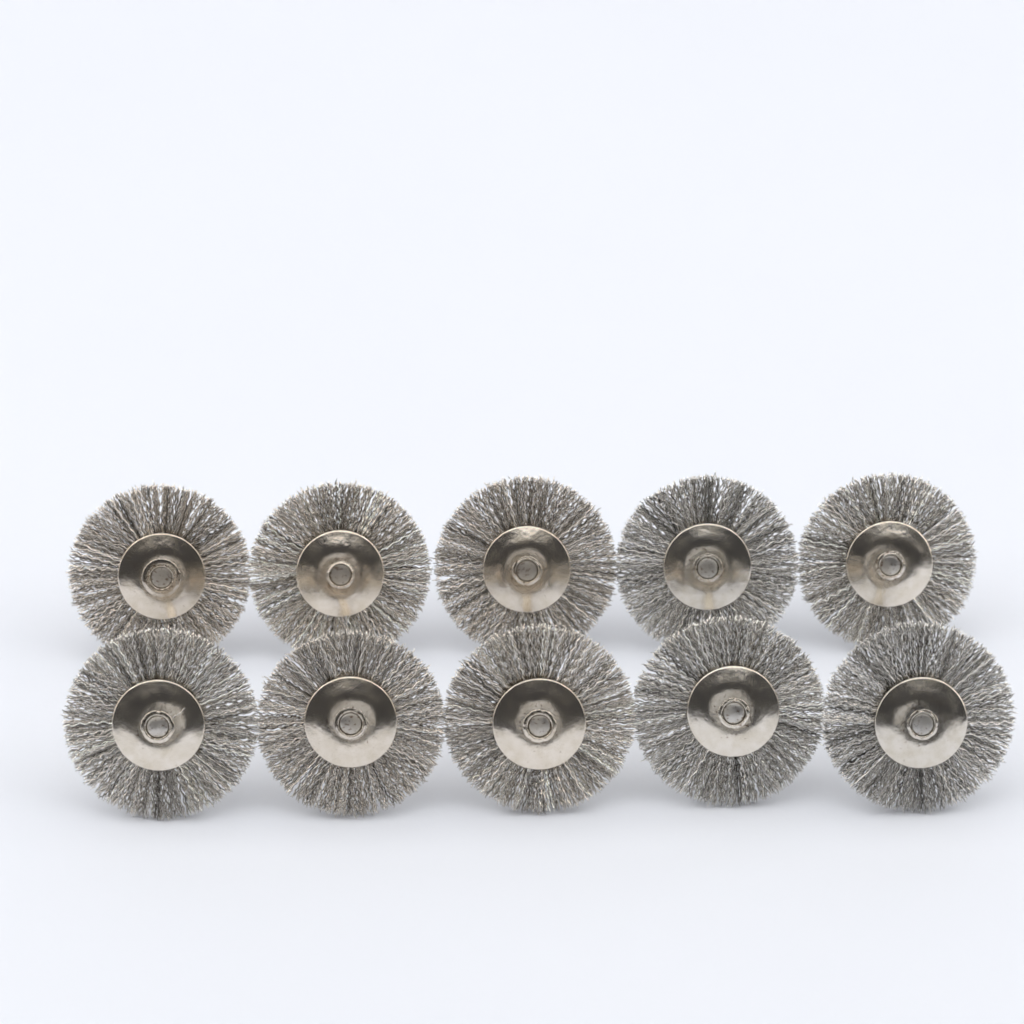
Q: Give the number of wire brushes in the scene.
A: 10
